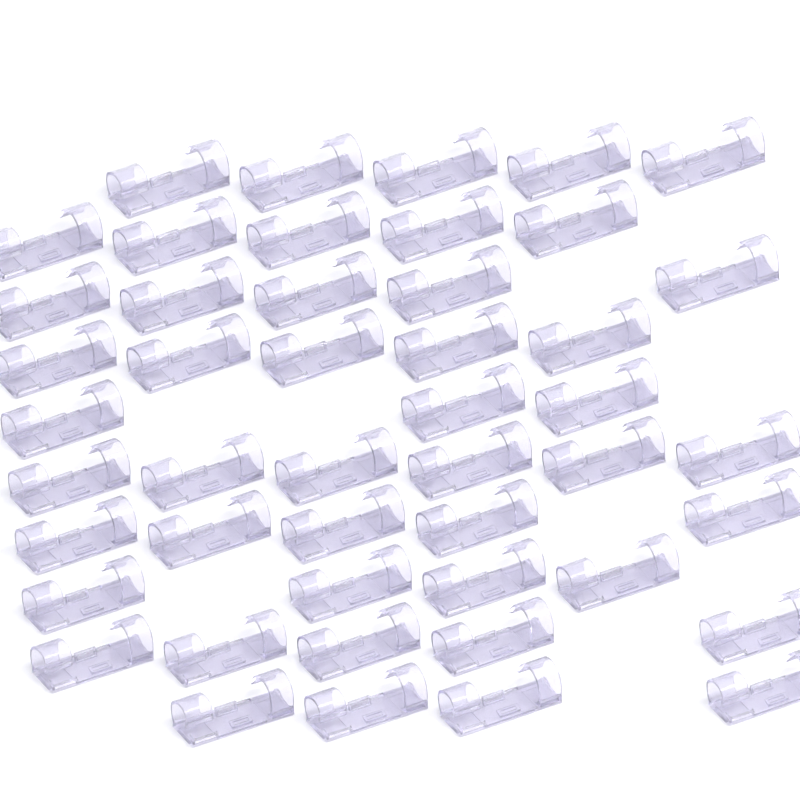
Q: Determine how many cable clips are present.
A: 47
